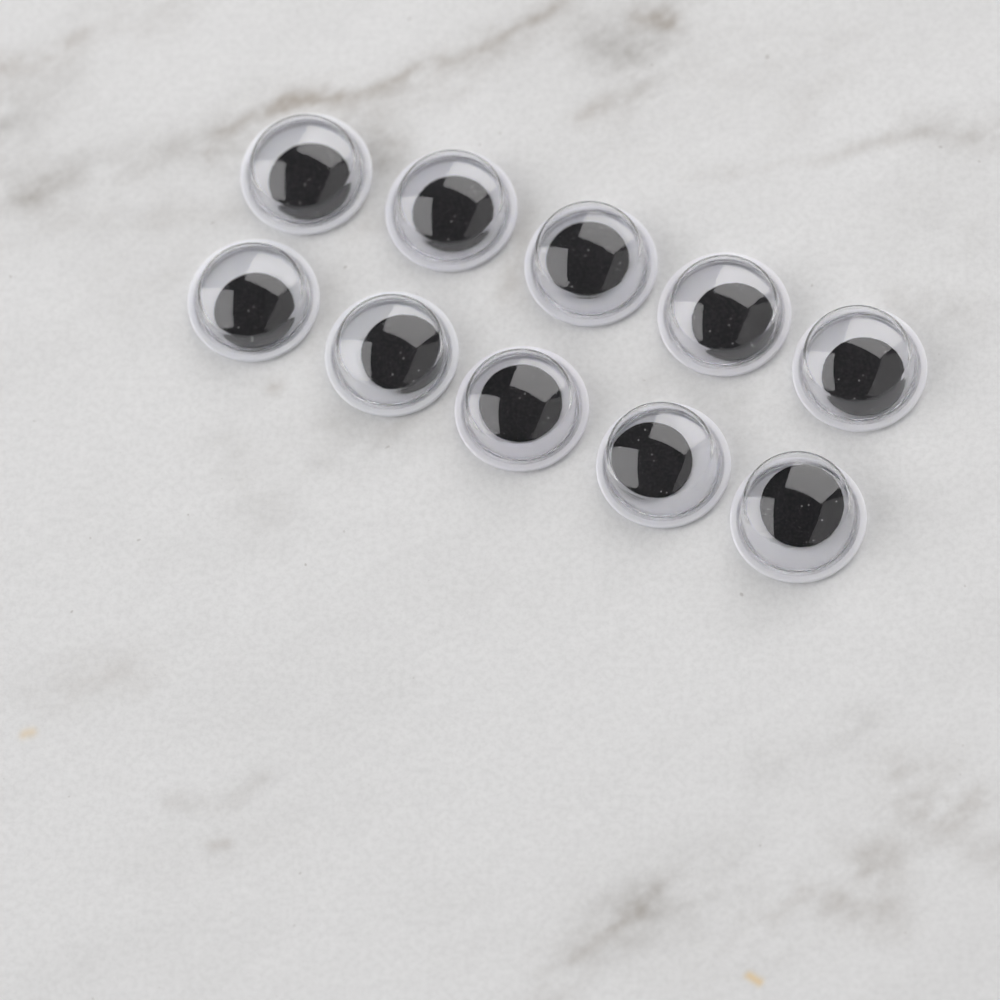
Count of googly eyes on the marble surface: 10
